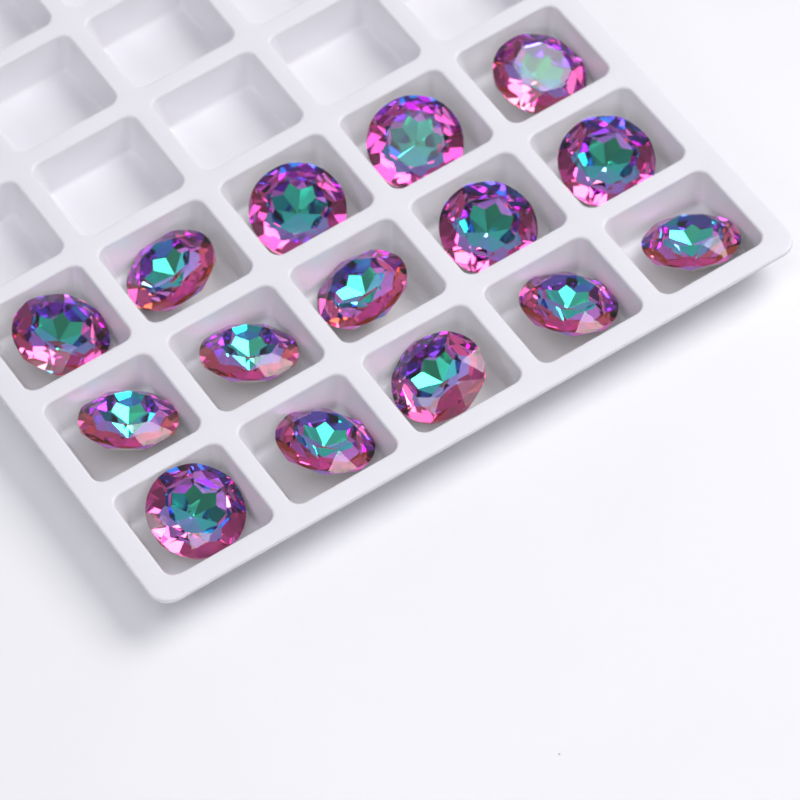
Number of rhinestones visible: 15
